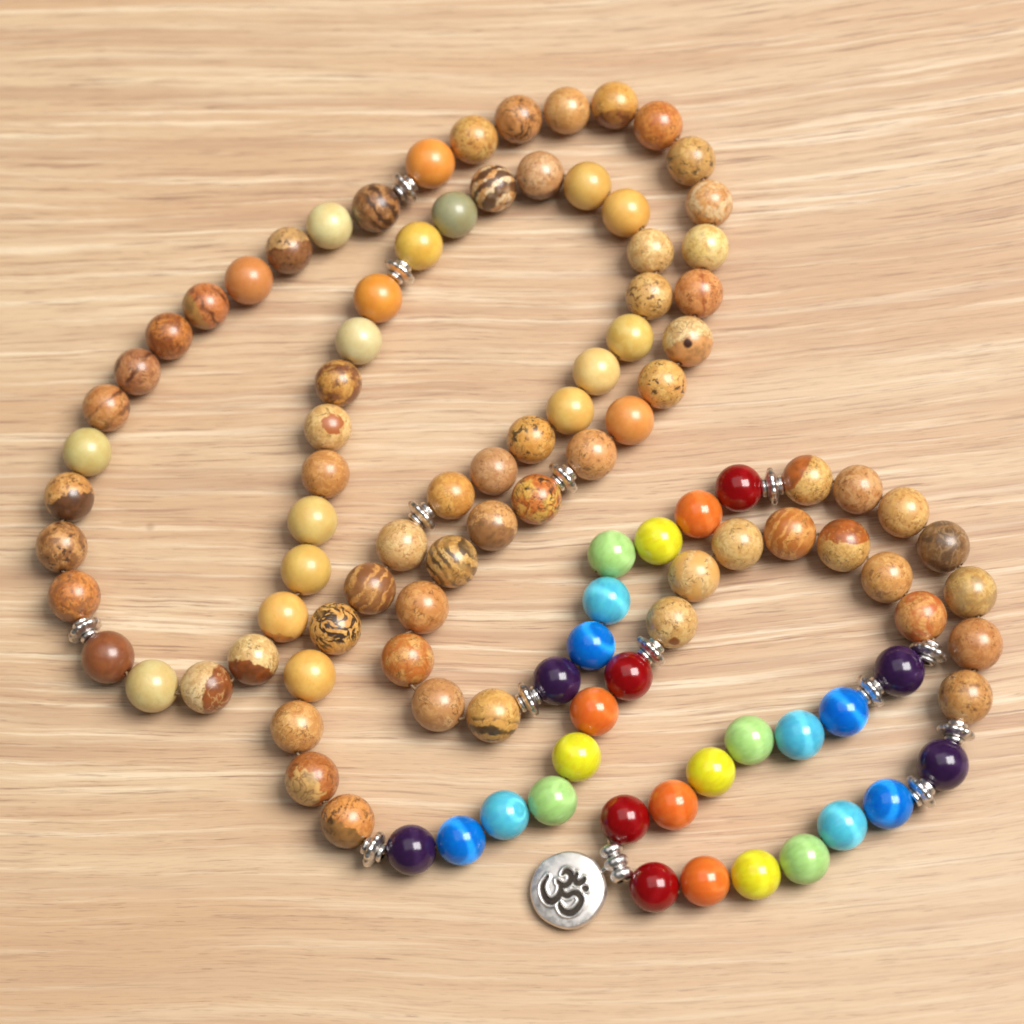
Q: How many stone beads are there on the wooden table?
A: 80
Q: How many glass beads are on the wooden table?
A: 28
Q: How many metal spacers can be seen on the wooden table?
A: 13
